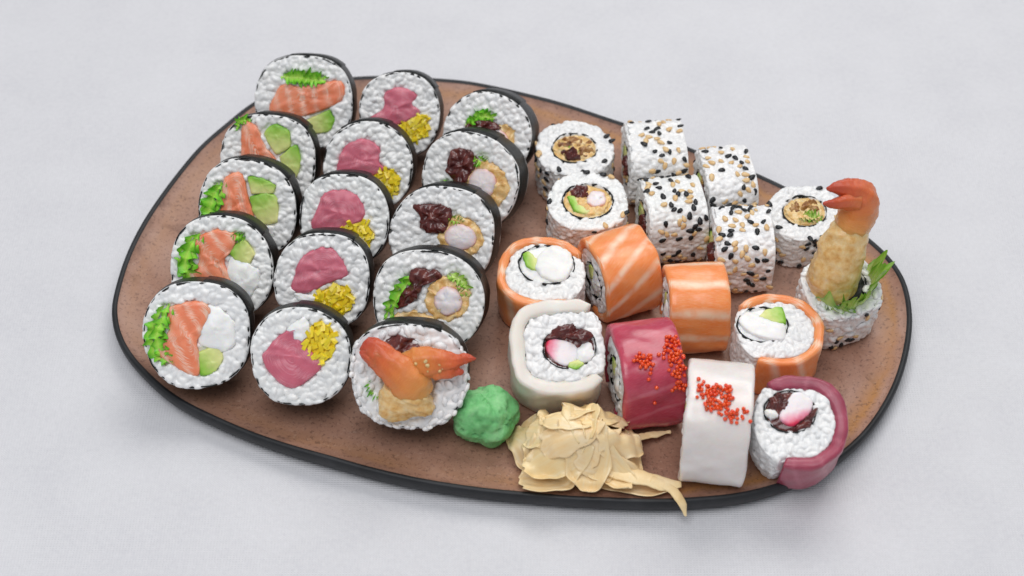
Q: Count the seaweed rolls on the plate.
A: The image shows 15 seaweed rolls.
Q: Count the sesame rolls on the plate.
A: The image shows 8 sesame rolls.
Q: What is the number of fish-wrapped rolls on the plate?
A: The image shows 8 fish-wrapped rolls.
